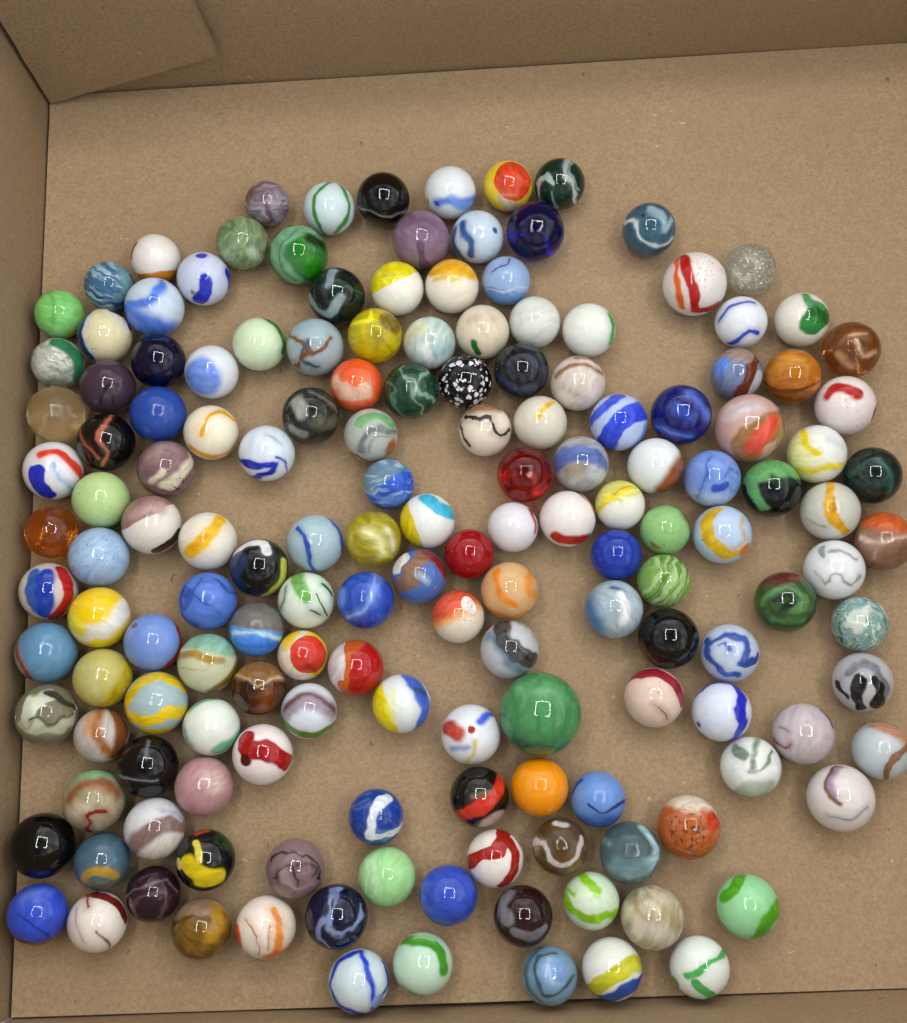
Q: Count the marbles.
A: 159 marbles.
